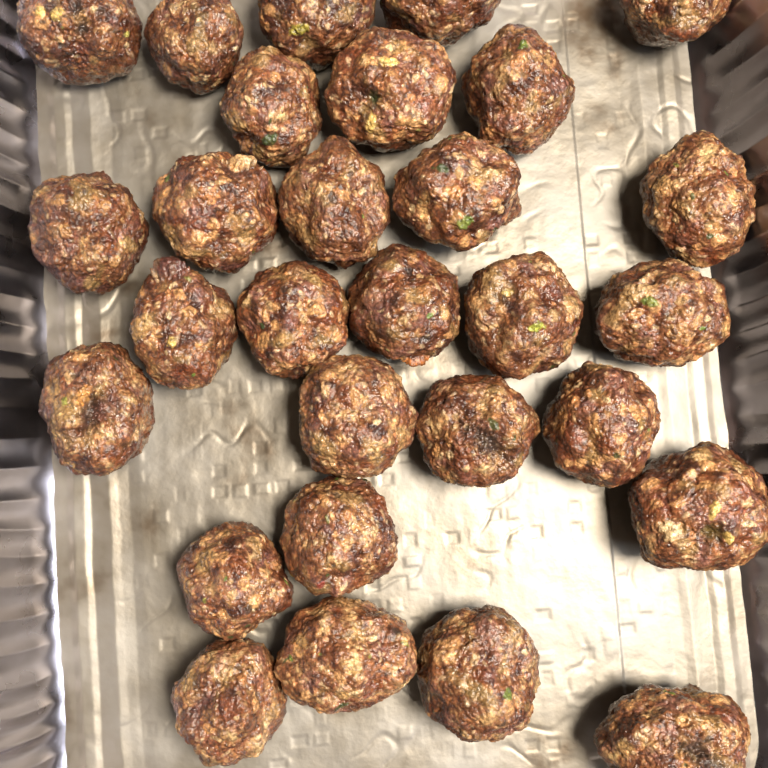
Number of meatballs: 29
